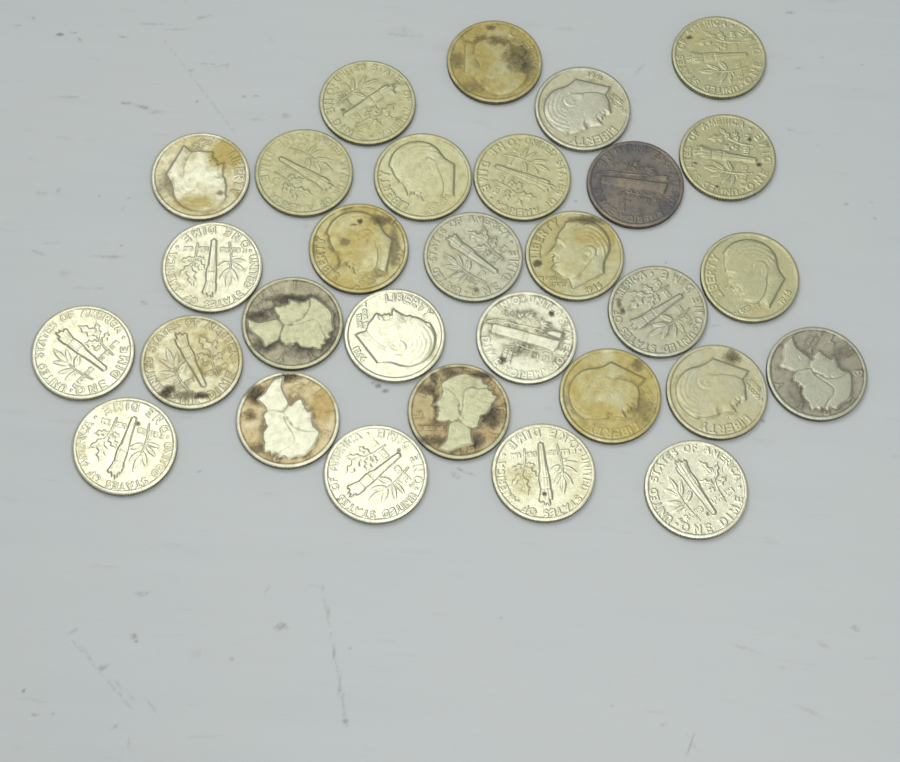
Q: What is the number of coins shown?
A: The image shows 30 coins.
